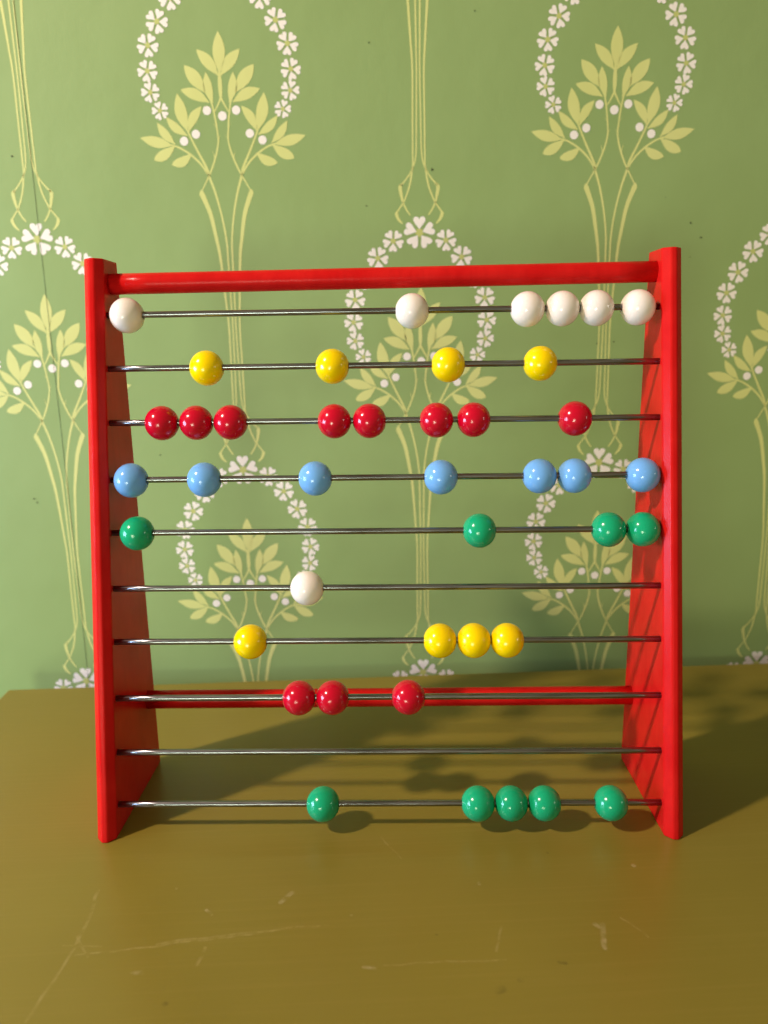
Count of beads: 42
